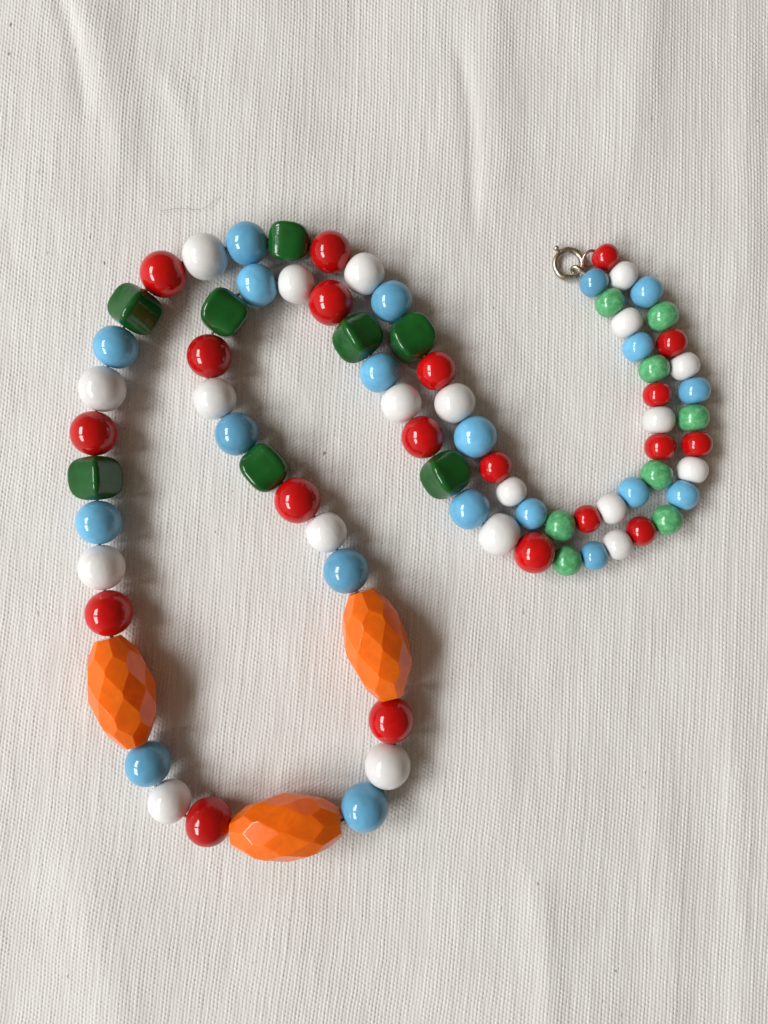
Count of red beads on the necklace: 20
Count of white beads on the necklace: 20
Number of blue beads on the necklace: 20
